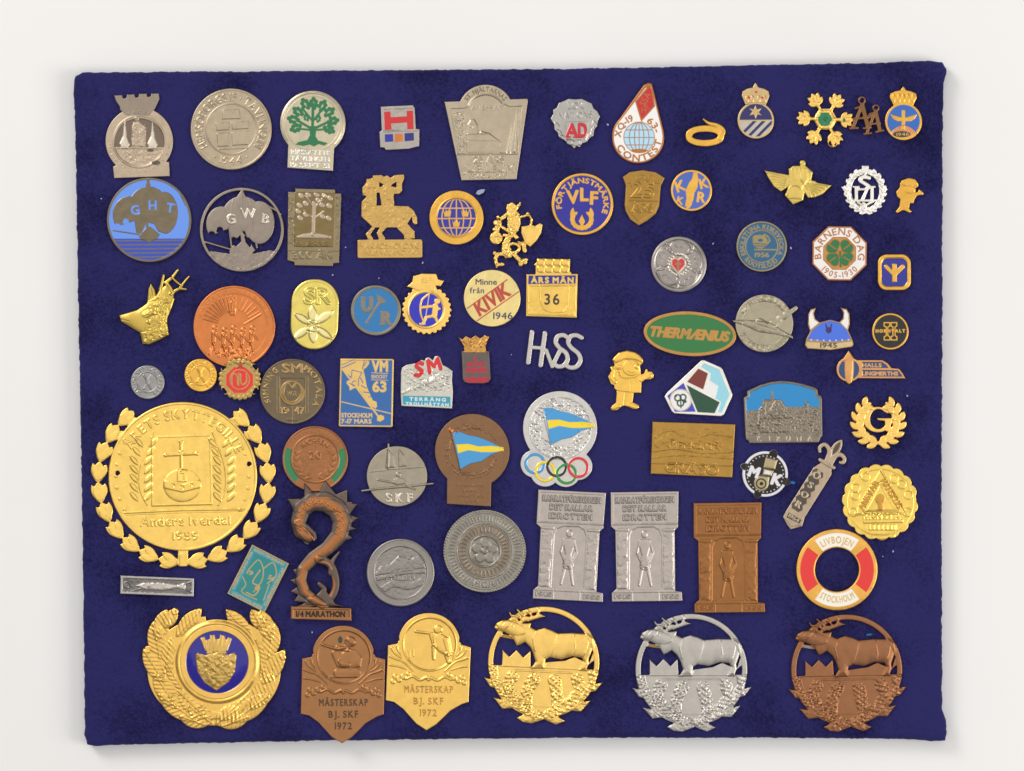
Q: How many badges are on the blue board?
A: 76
